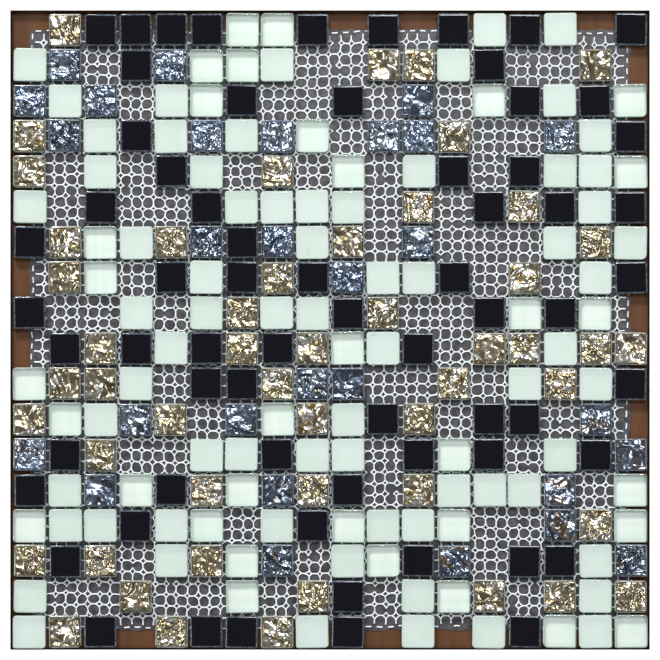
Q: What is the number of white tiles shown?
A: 102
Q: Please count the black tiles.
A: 67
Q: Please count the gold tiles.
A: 51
